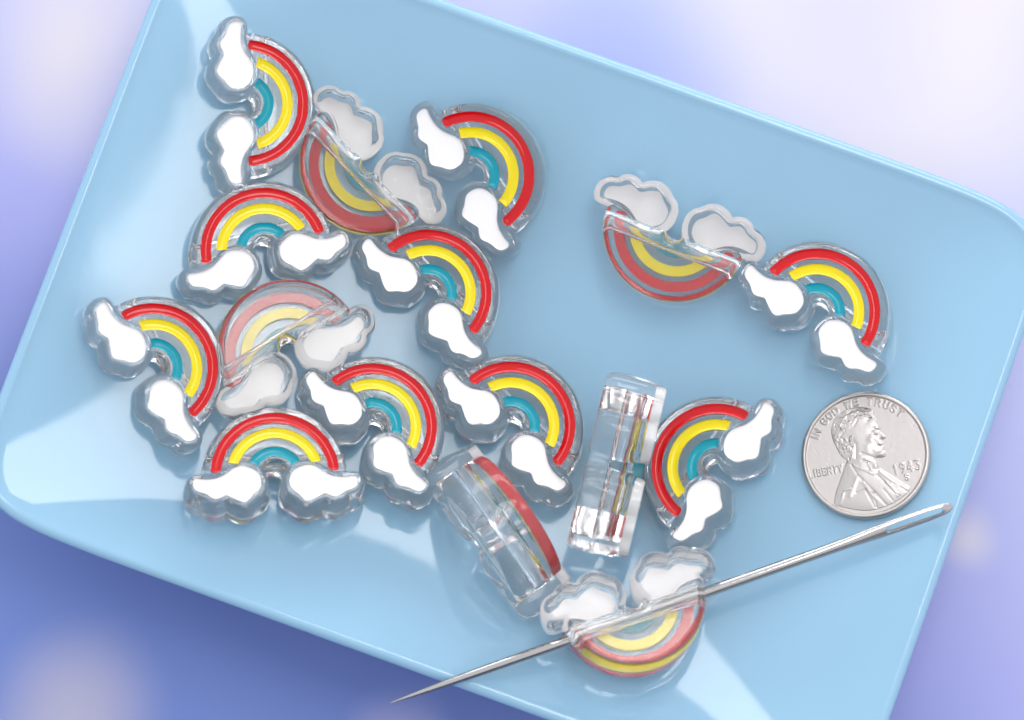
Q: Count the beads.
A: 16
